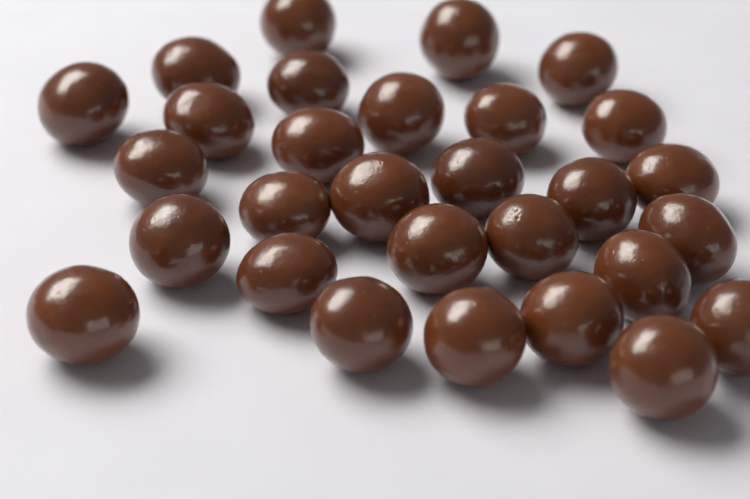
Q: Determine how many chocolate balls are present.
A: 29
